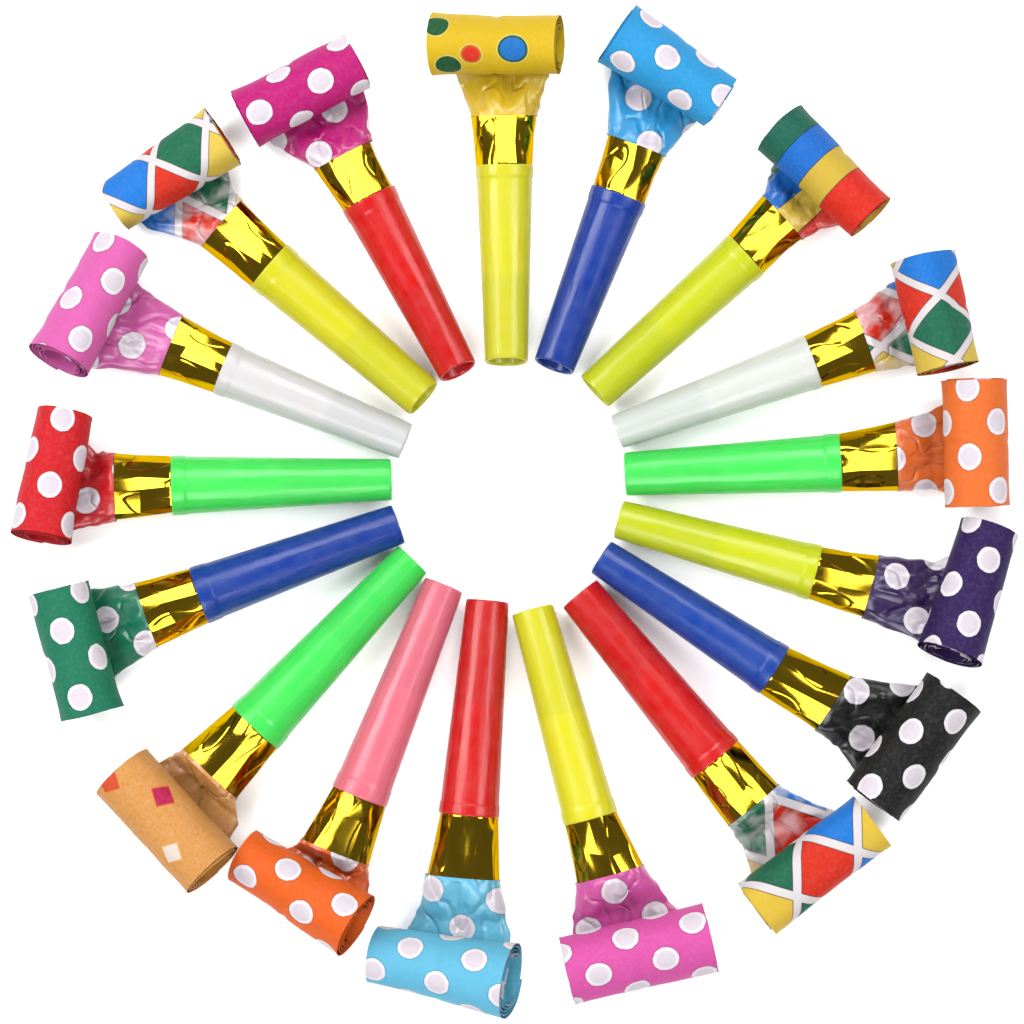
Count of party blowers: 17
